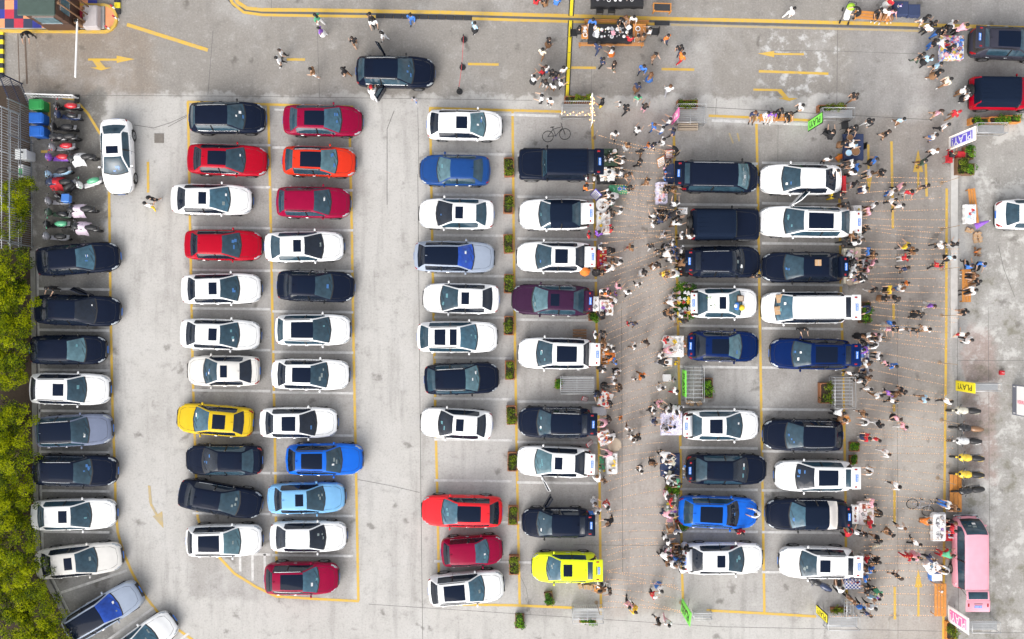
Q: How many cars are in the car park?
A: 77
